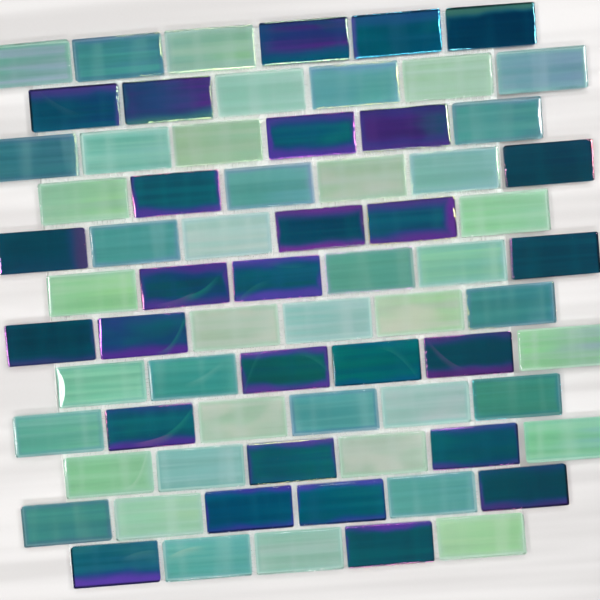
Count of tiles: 71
